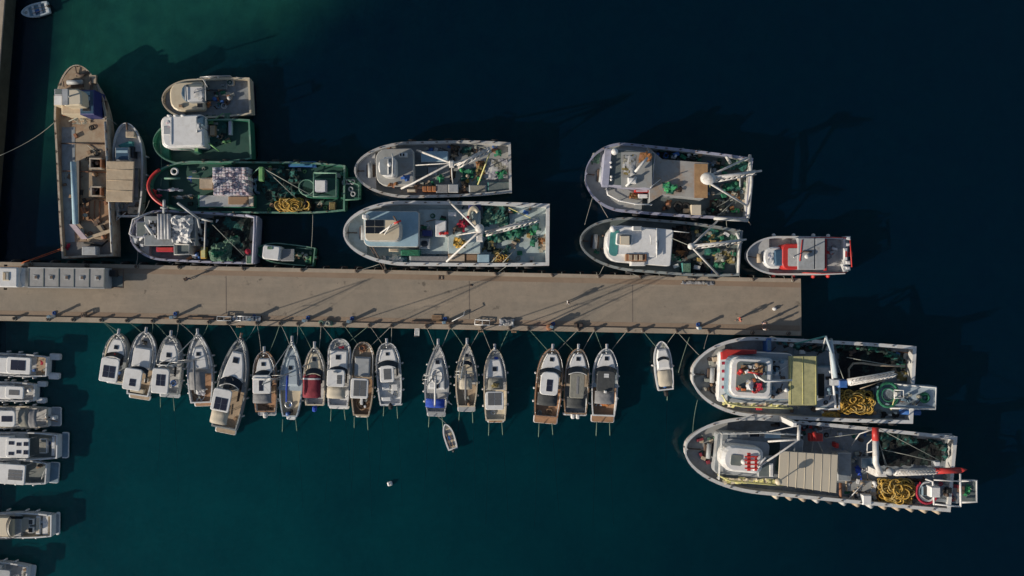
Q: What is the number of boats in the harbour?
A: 41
